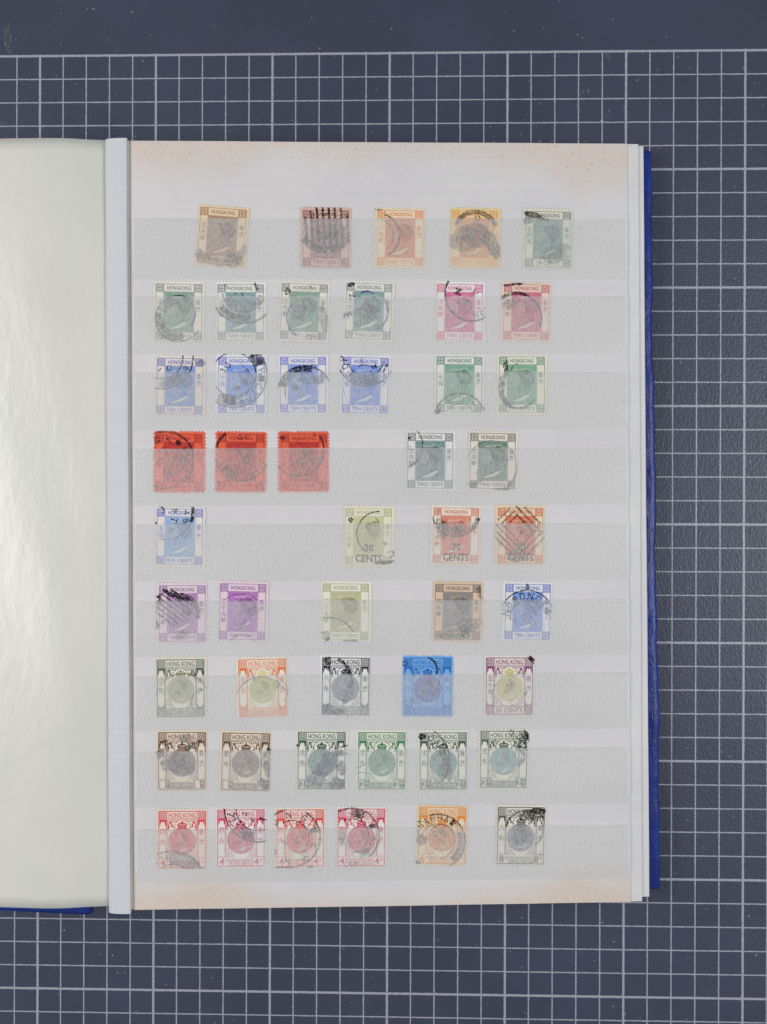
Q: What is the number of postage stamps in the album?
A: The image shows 48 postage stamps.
